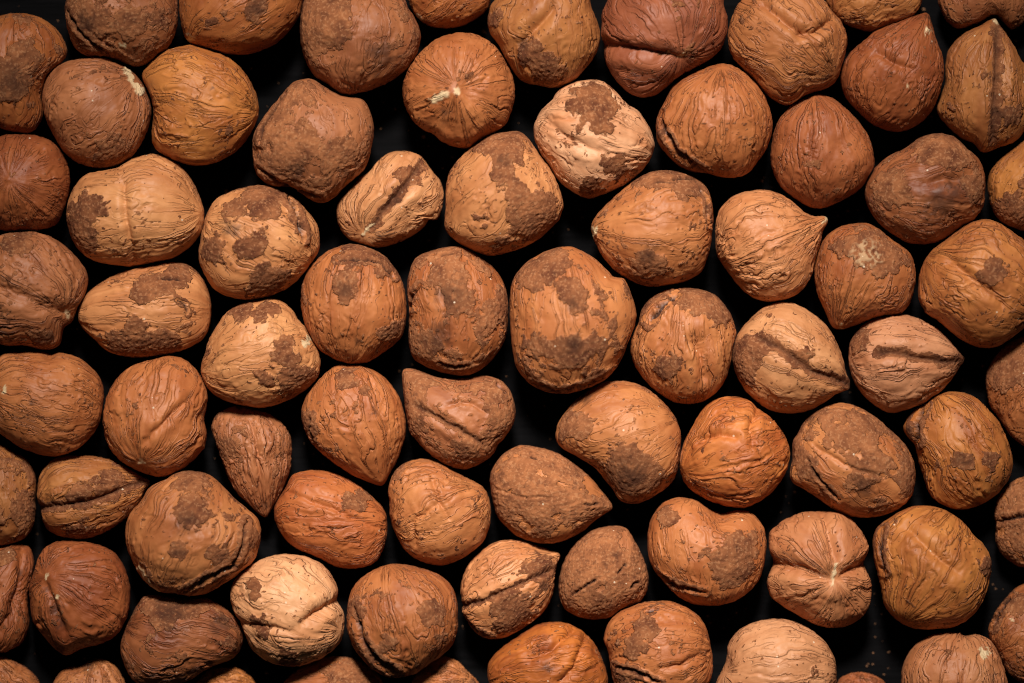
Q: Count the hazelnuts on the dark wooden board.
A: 77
